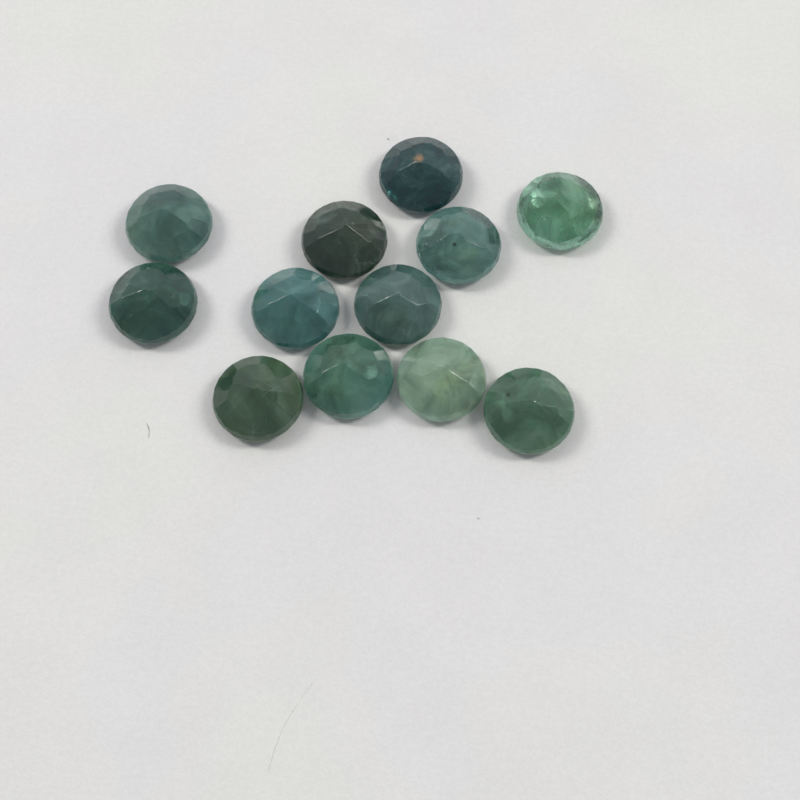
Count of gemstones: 12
